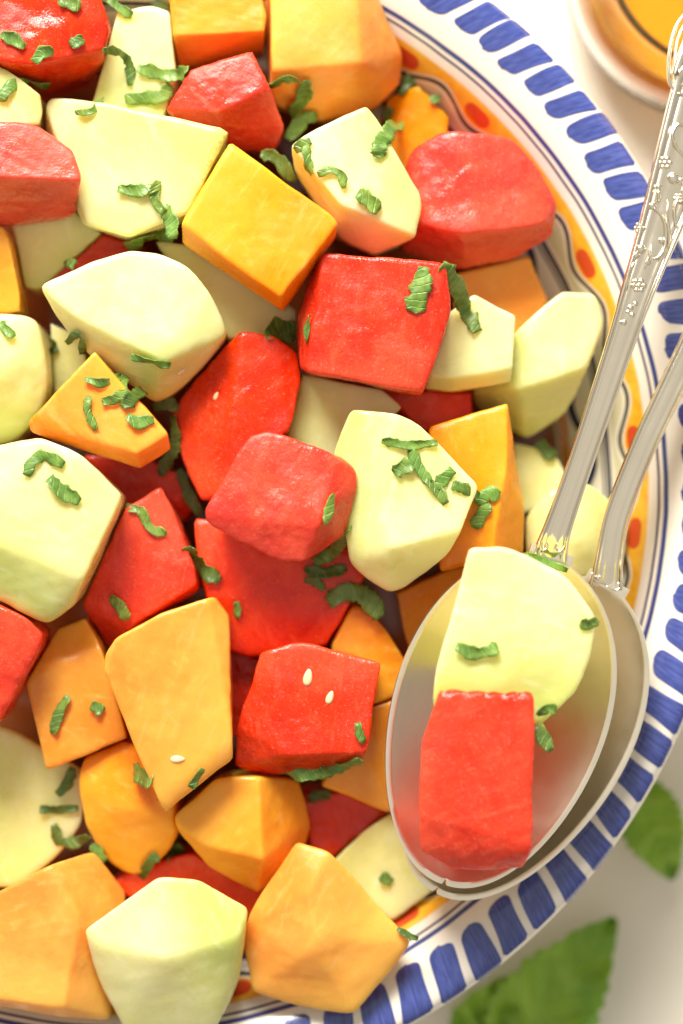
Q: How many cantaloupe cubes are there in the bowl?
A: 17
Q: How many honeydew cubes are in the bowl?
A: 20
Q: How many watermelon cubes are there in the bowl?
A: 18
